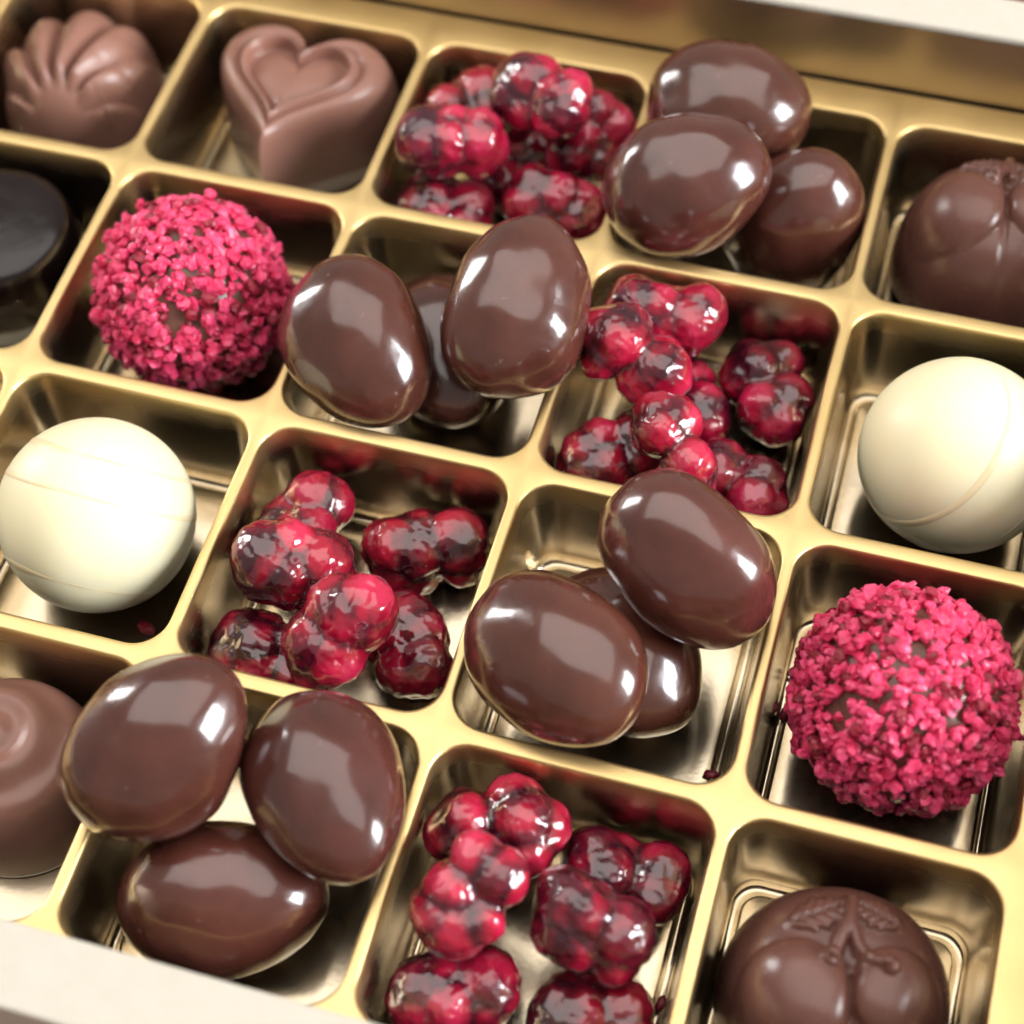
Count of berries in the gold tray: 26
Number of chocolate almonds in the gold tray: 12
